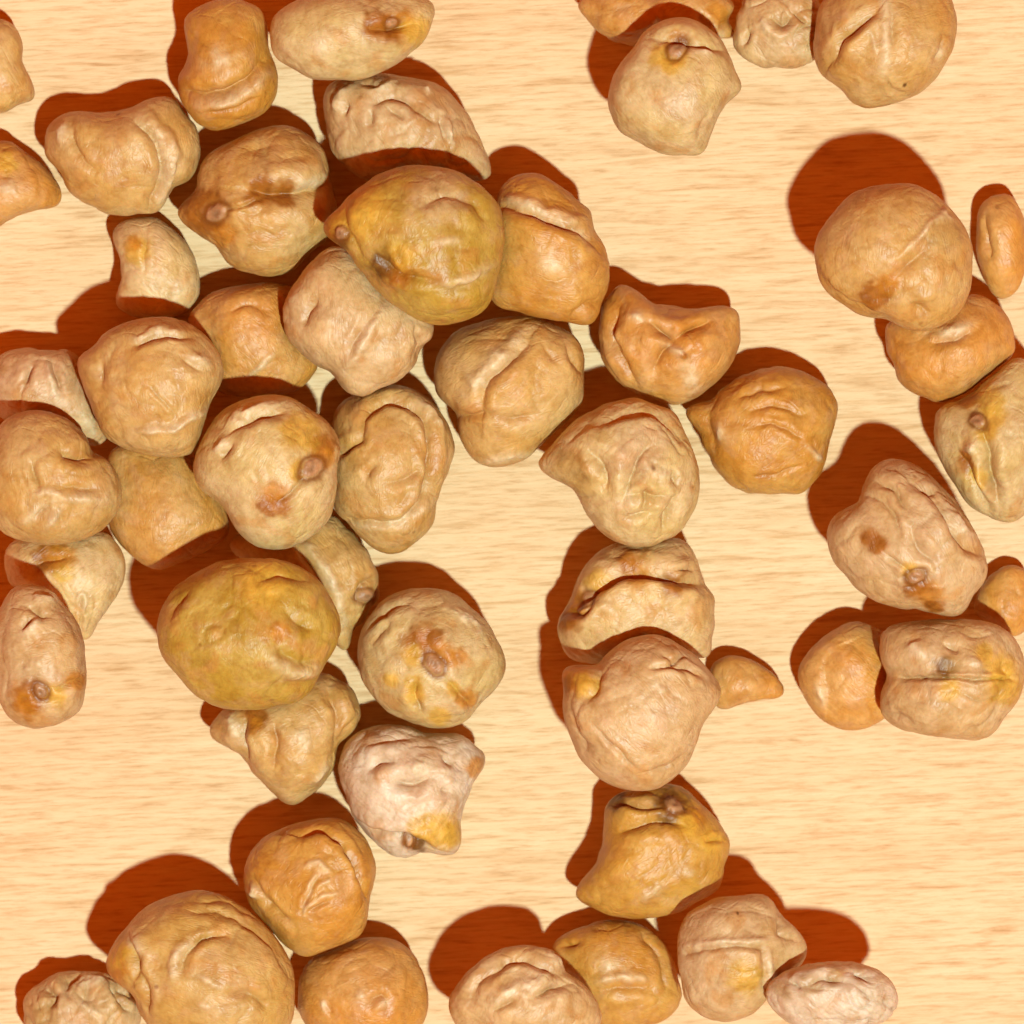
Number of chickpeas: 53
